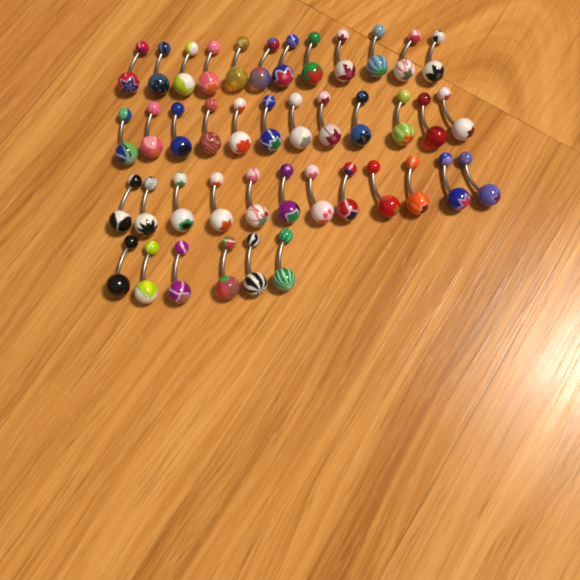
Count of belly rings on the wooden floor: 42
